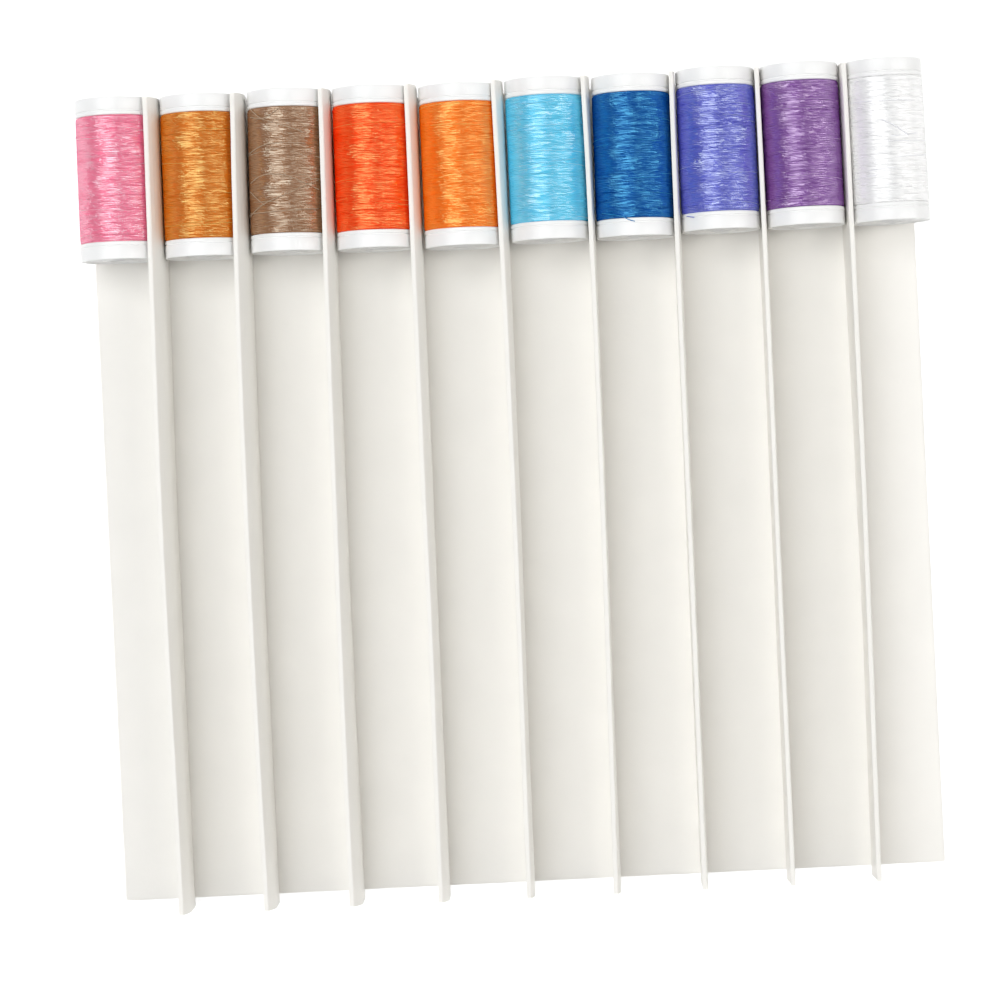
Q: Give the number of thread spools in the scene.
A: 10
